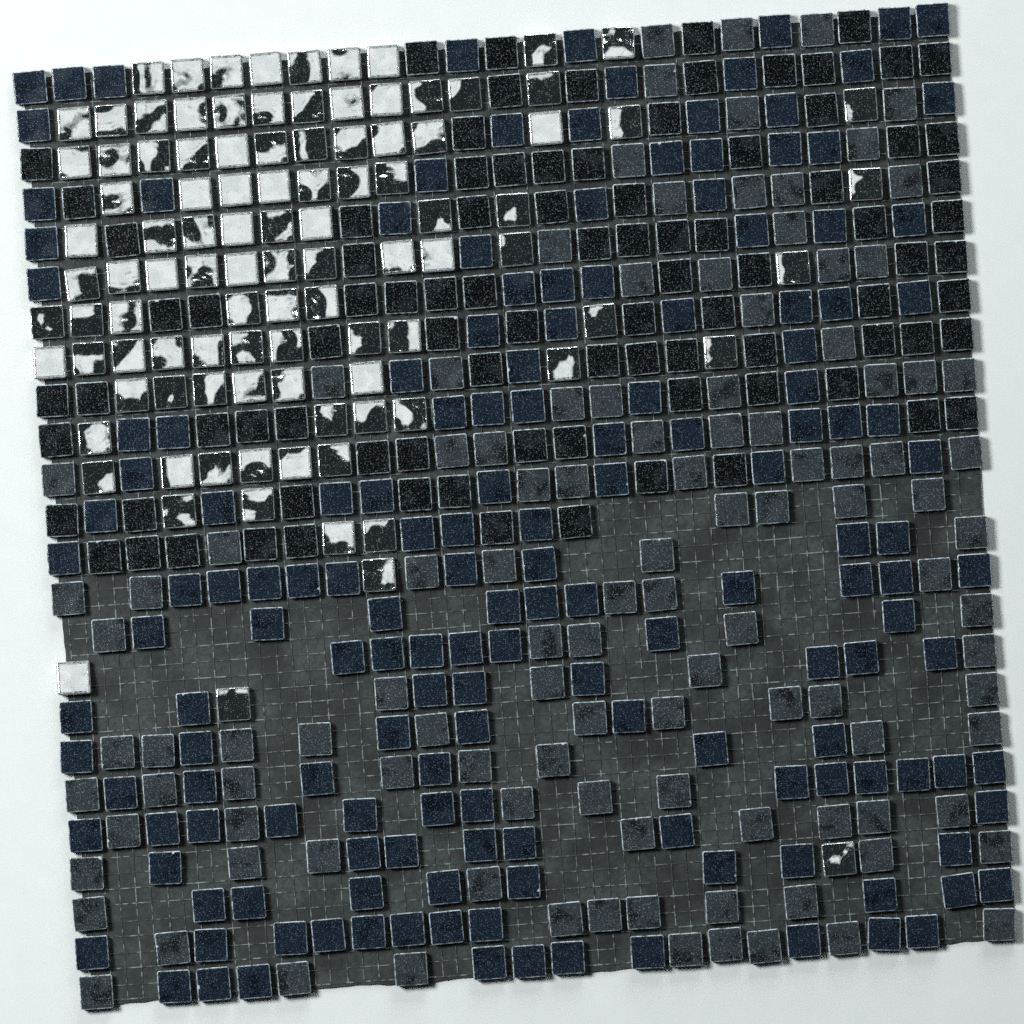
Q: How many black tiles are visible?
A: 91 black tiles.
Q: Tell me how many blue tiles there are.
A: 164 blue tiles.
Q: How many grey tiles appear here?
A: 113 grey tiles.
